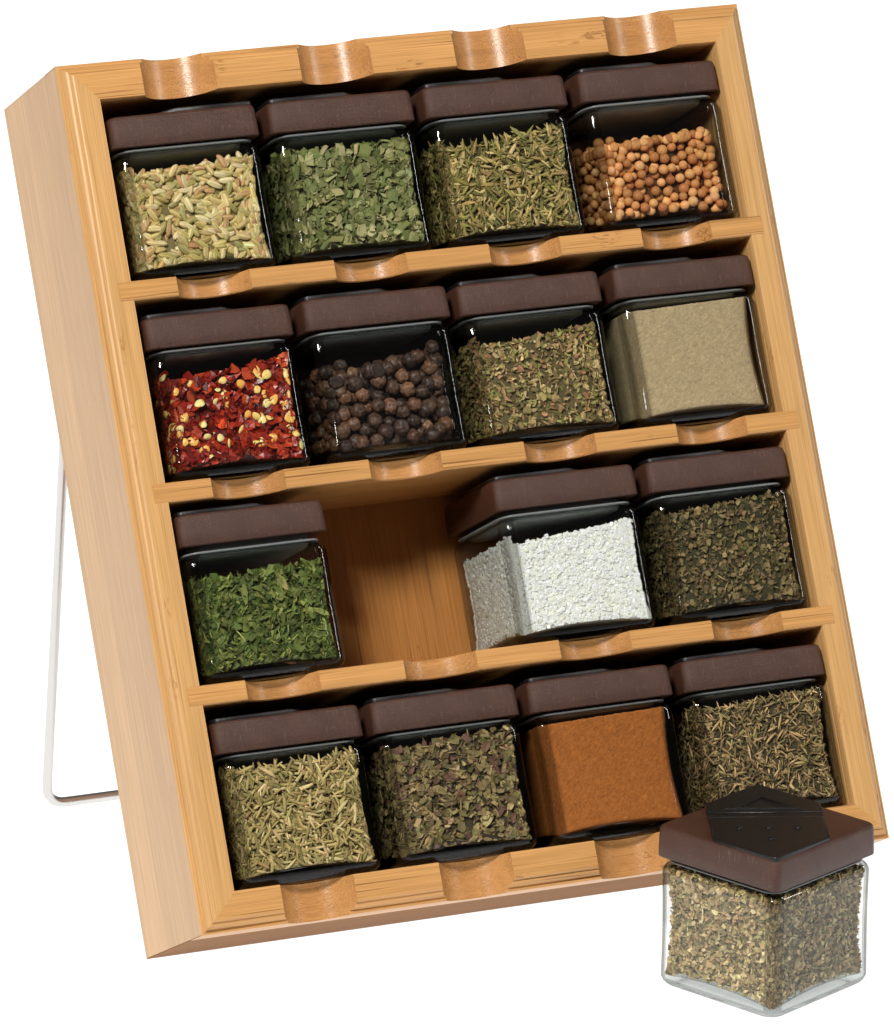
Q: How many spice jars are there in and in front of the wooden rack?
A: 16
